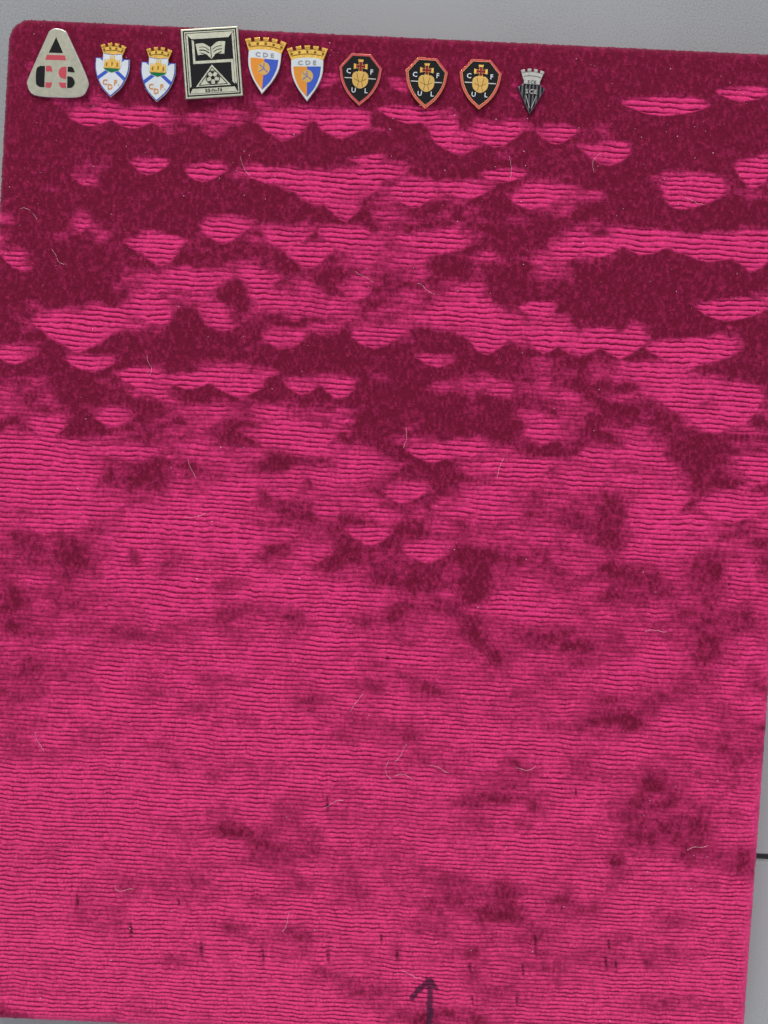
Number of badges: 10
